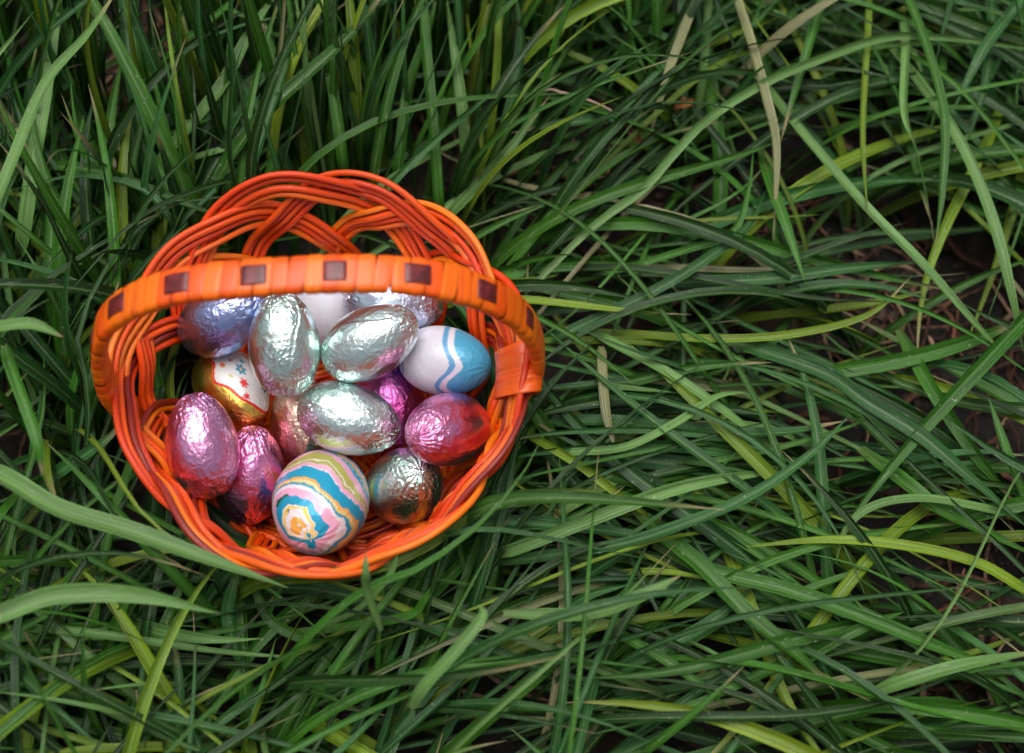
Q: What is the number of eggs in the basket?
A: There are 15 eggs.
